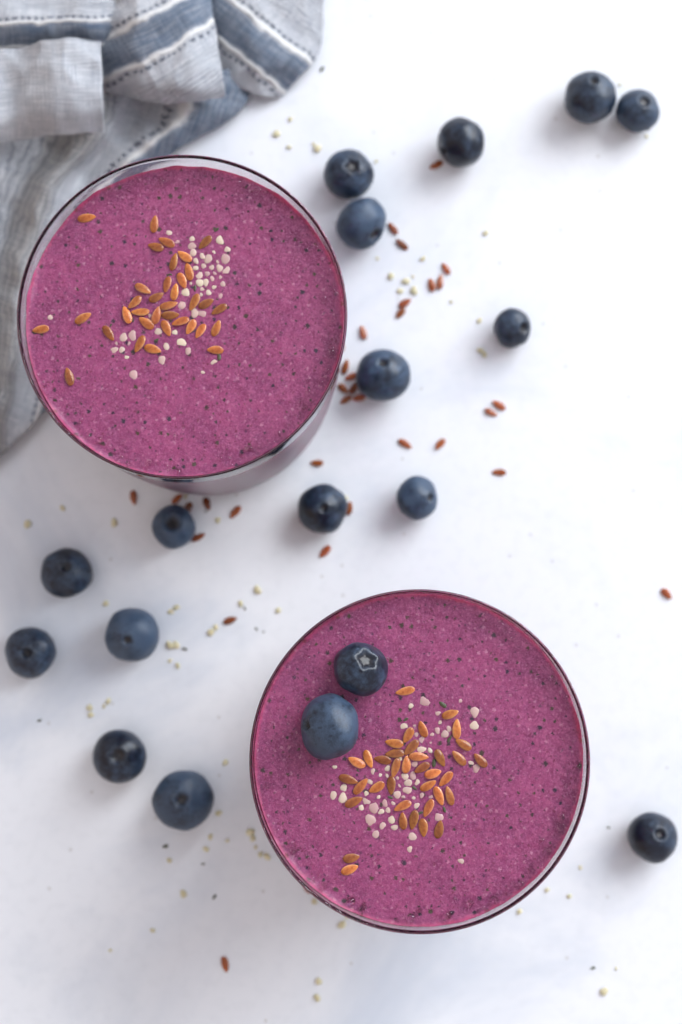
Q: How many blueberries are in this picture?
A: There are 18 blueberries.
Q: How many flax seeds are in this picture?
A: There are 106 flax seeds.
